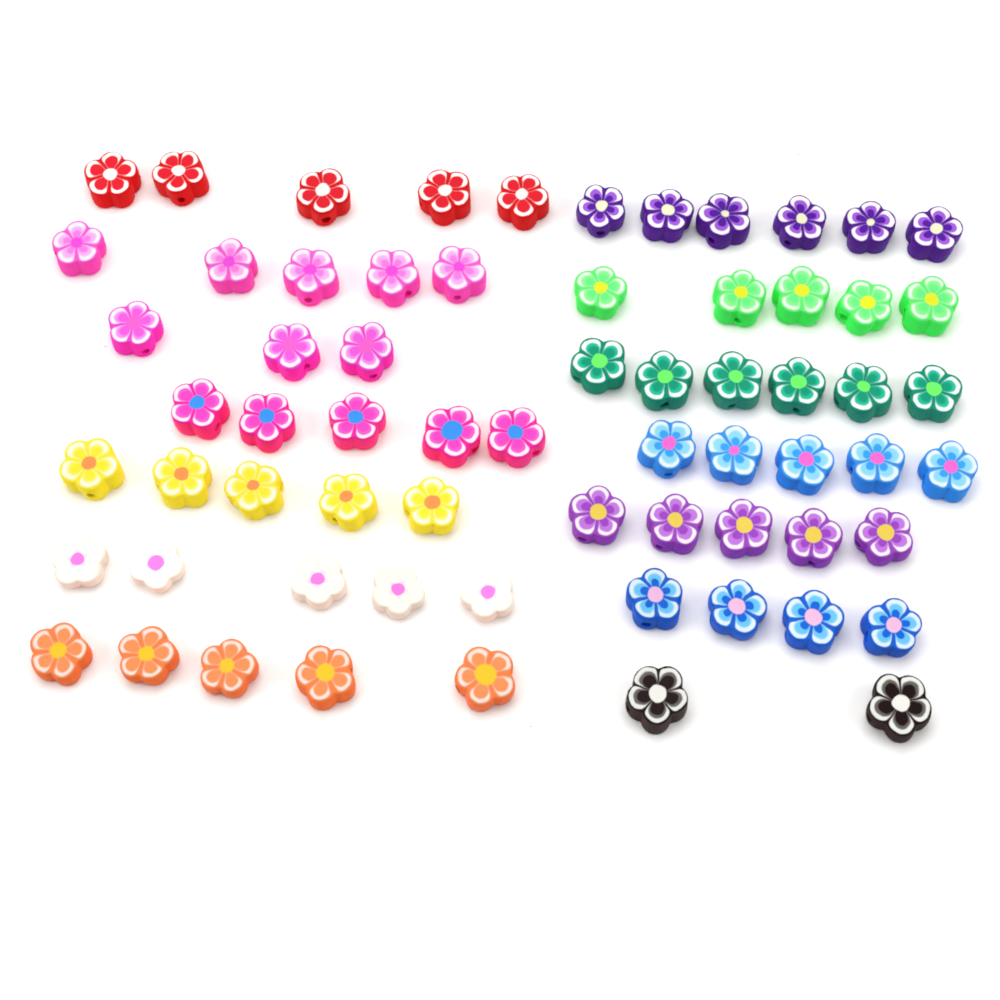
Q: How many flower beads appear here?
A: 66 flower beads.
